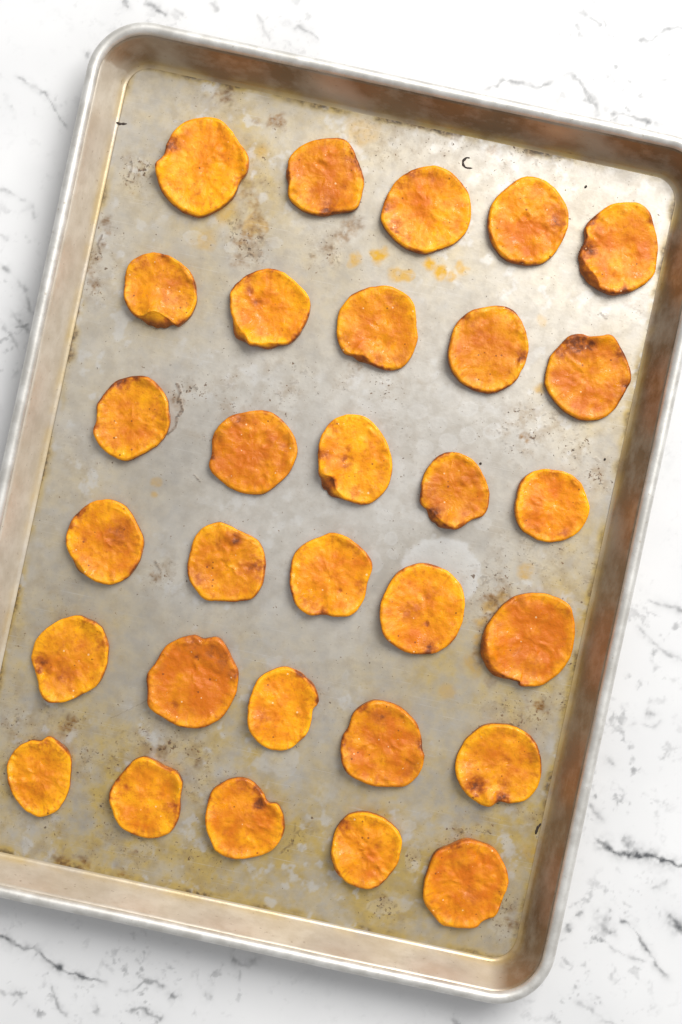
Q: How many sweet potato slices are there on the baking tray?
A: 30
